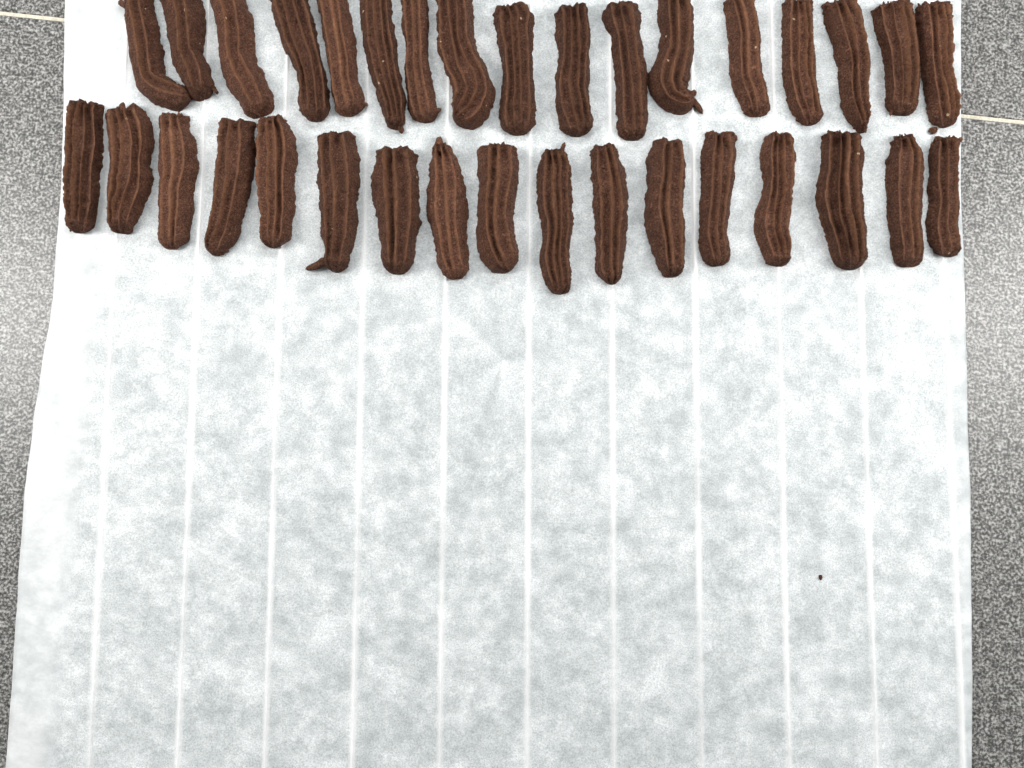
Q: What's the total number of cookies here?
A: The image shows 34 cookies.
